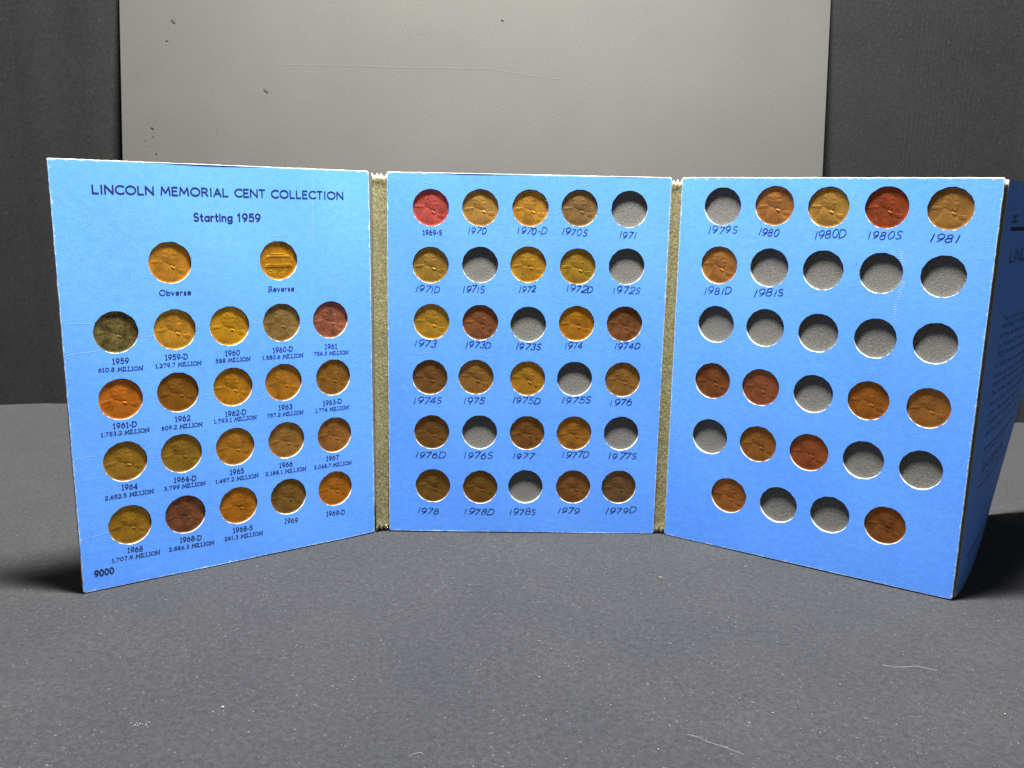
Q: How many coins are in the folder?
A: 57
